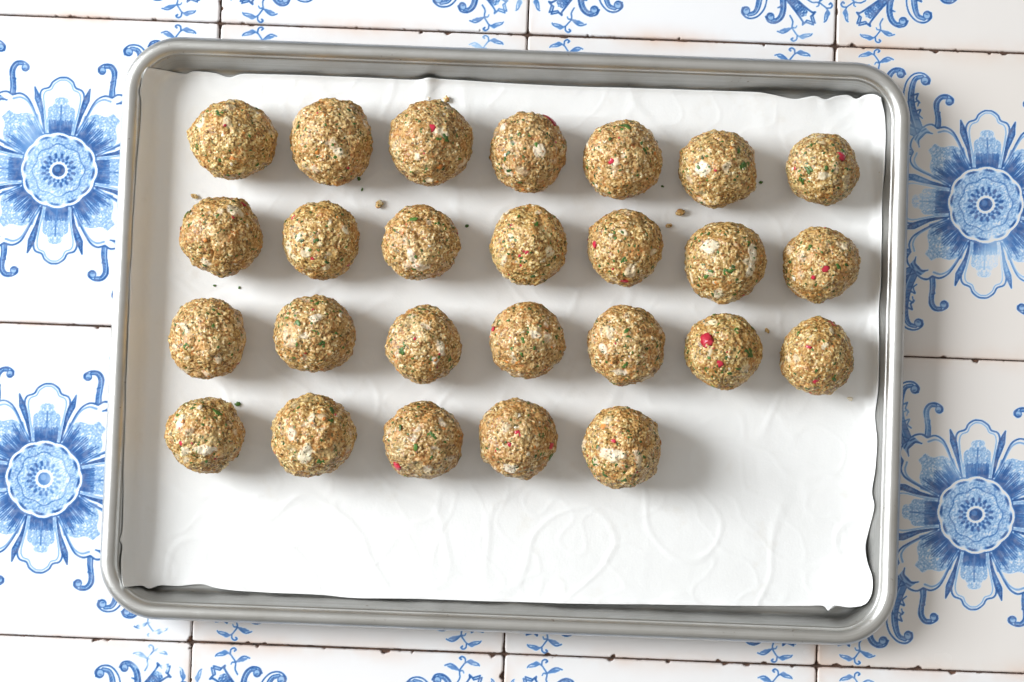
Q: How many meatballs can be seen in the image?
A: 26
